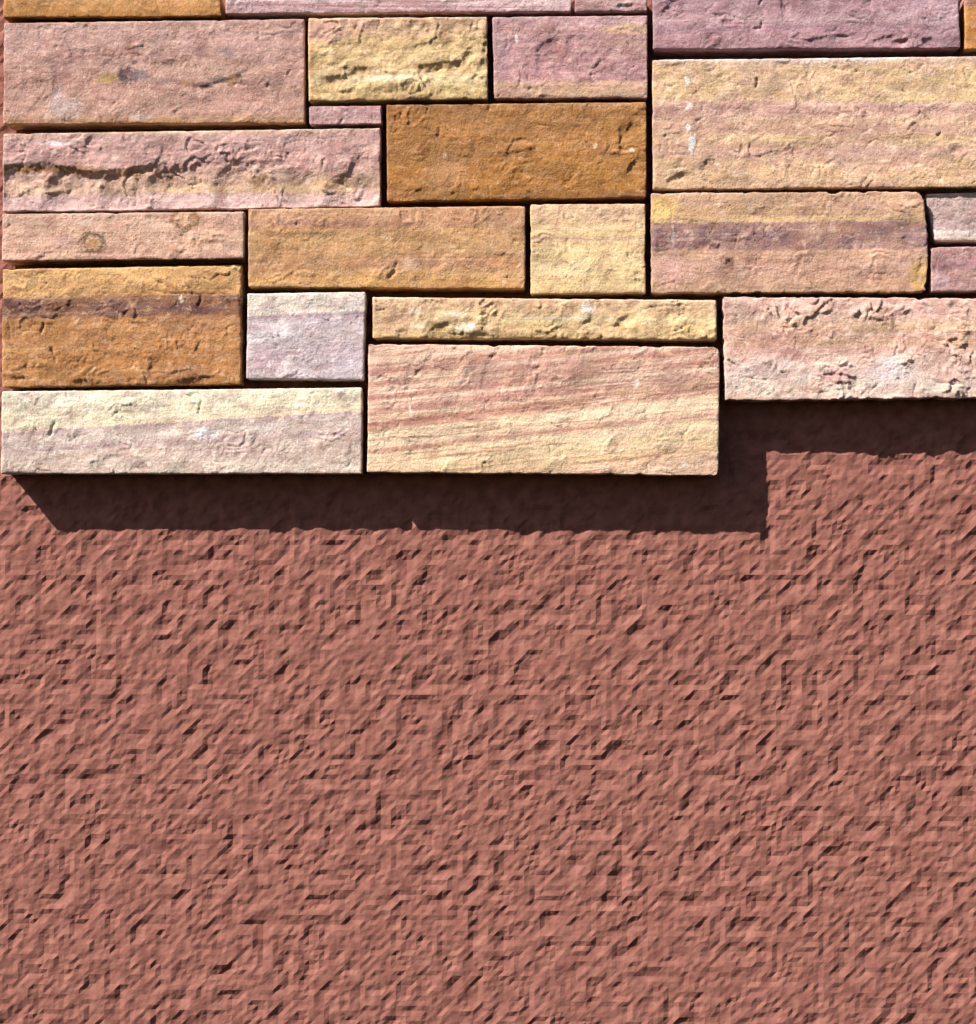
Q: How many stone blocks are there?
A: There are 24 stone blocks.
